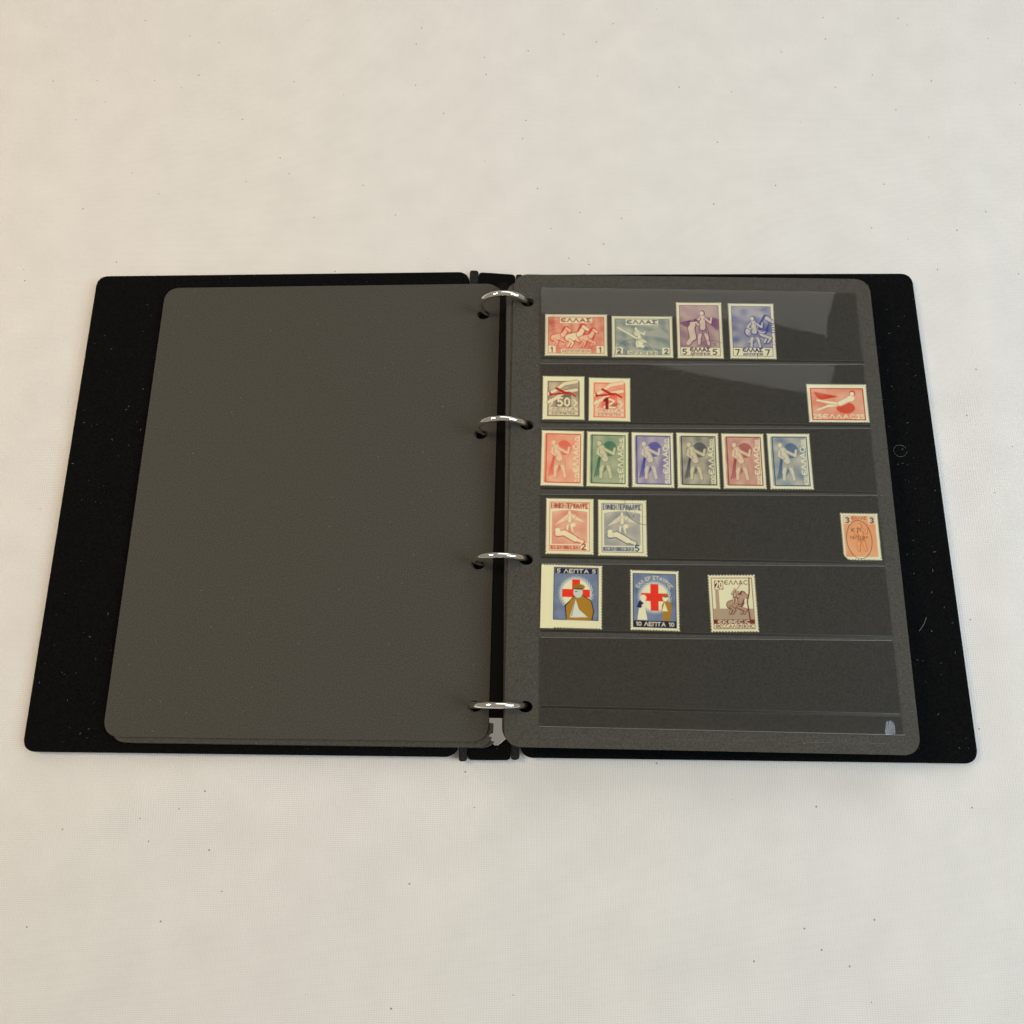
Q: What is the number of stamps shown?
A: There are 19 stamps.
